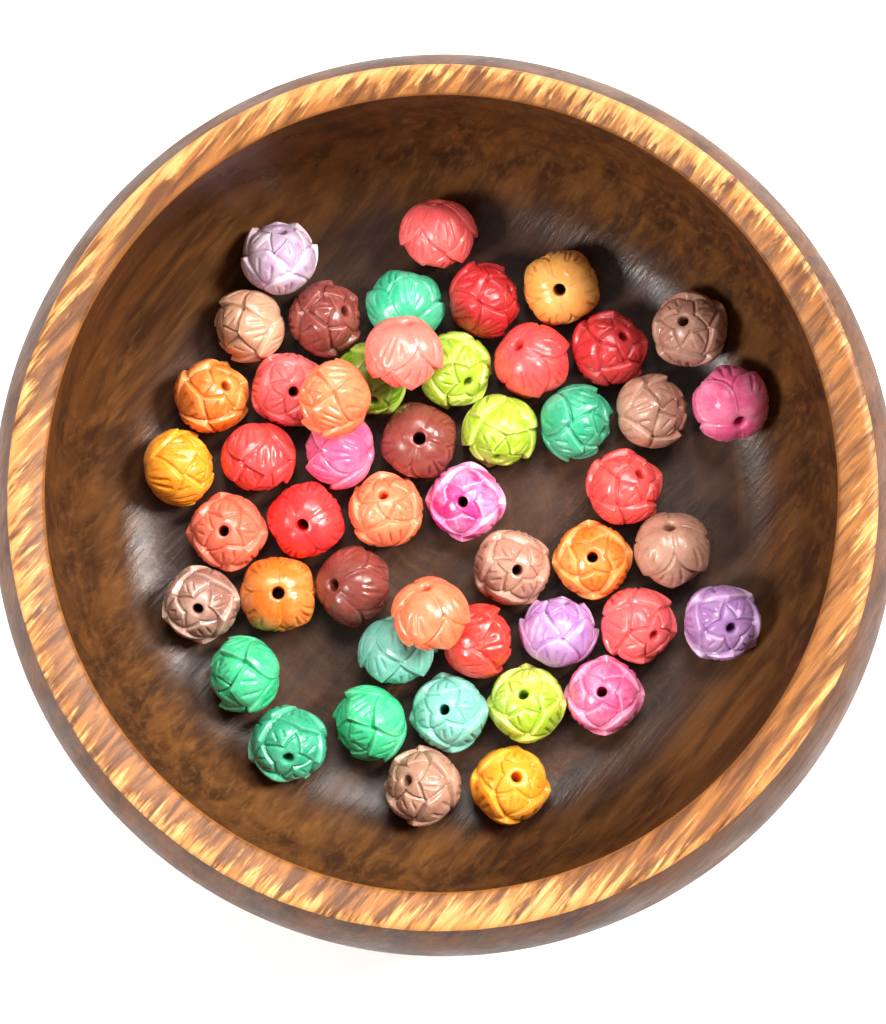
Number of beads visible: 49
